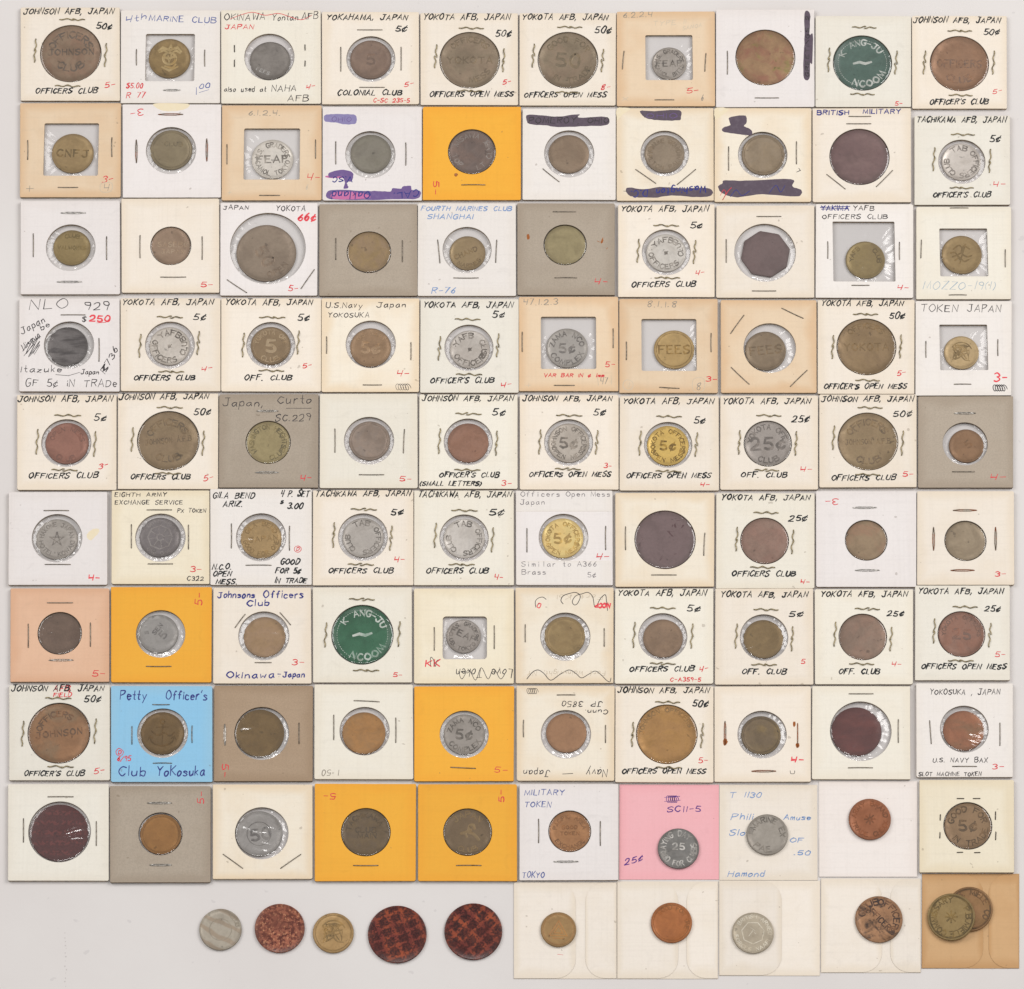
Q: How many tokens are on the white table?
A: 101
